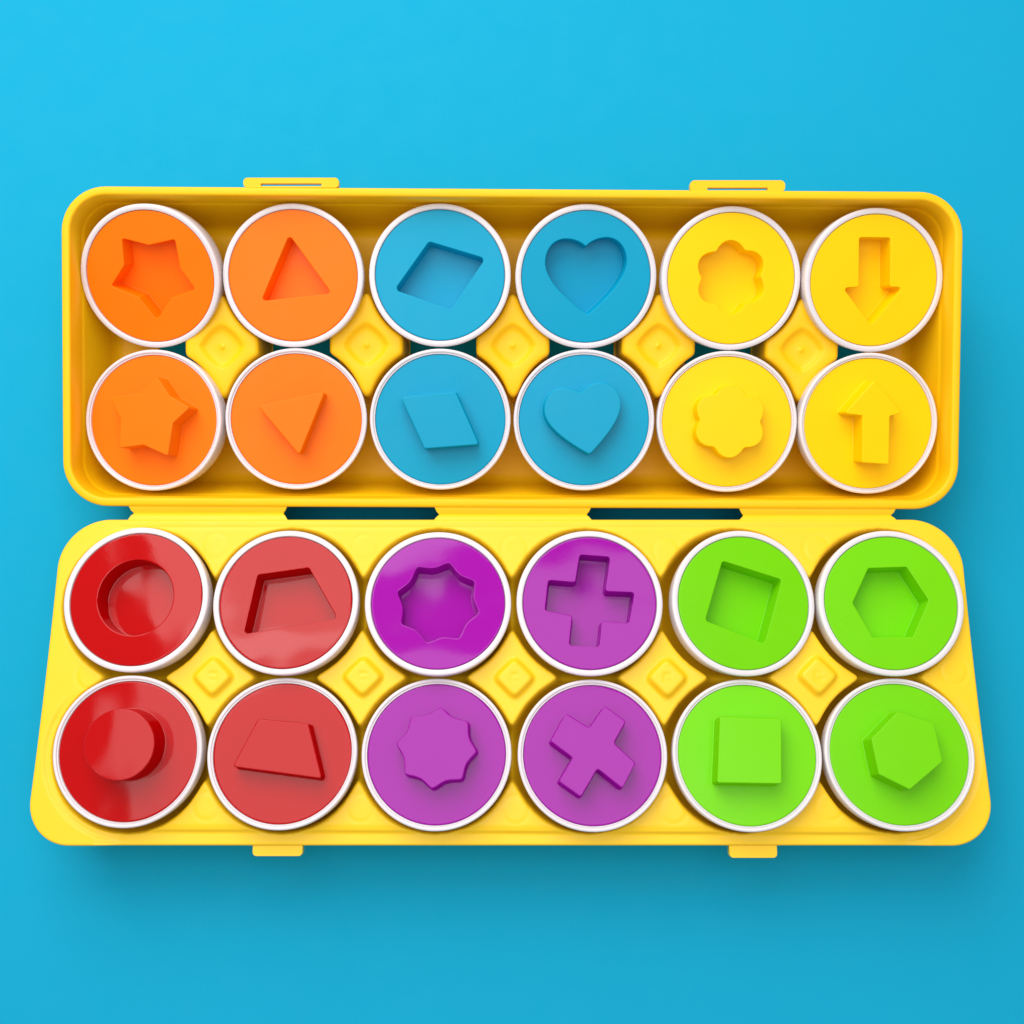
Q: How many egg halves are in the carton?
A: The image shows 24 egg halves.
